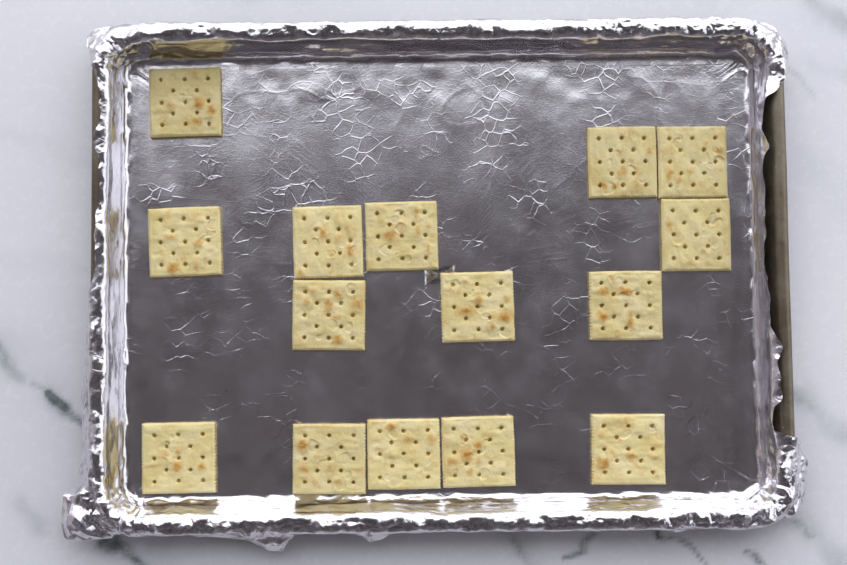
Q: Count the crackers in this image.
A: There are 15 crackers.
